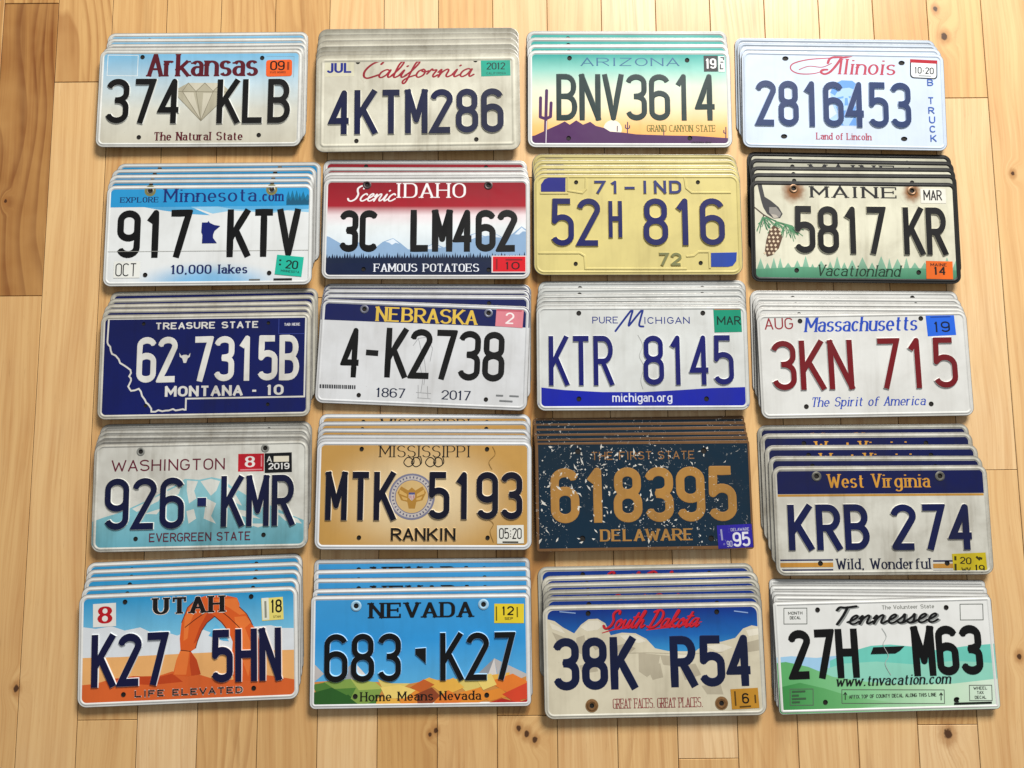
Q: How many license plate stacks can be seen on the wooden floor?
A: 20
